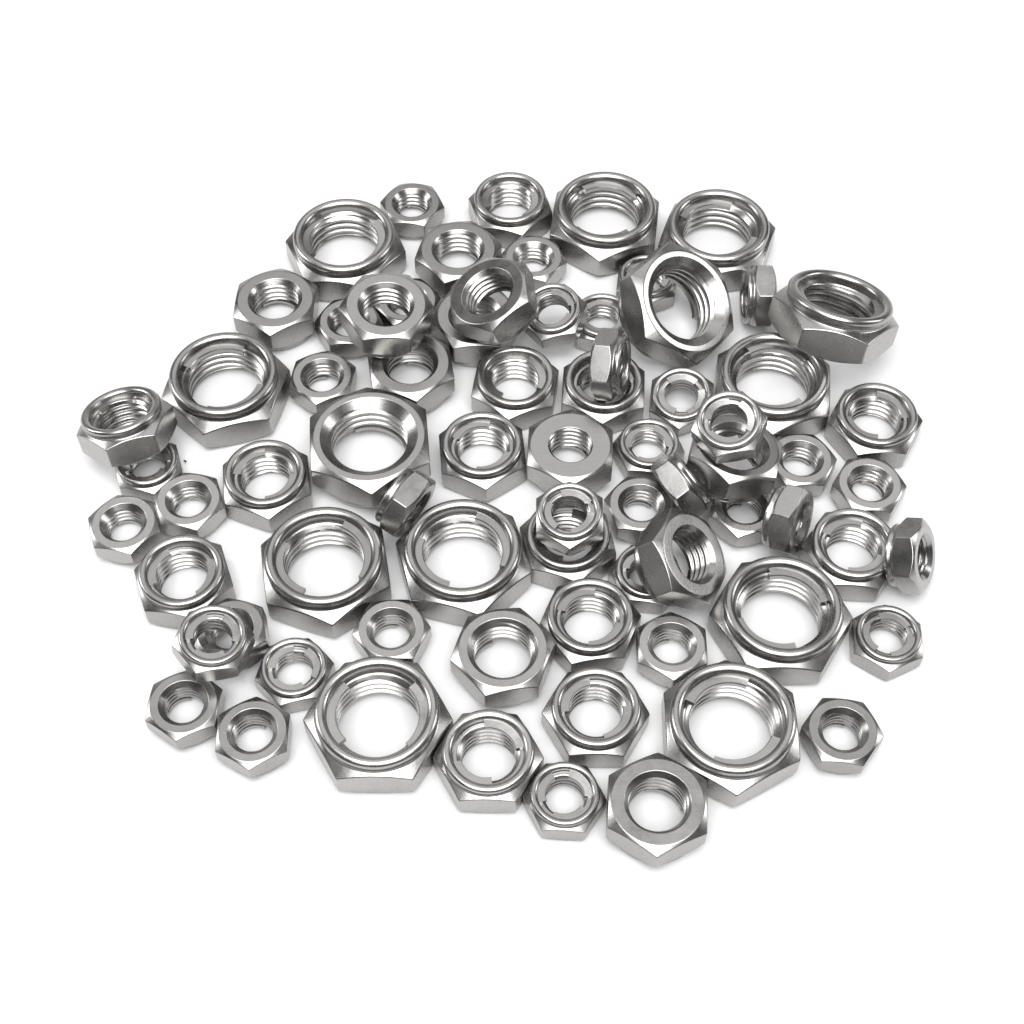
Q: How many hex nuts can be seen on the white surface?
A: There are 73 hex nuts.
